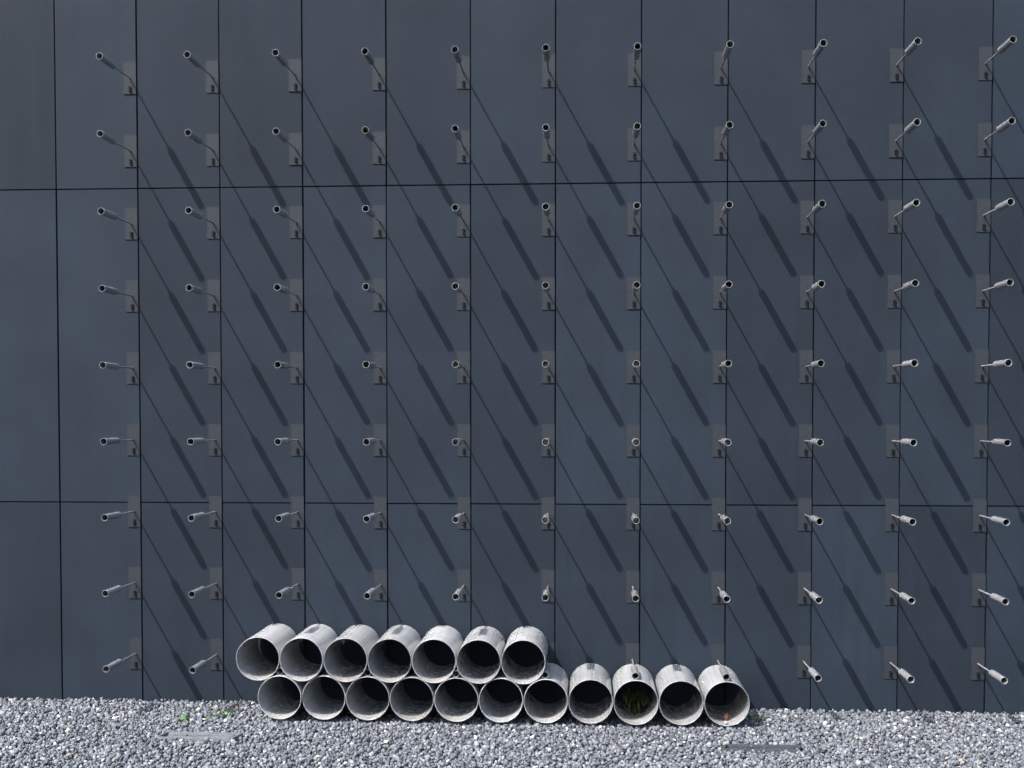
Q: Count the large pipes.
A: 18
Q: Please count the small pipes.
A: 99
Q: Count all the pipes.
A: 117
